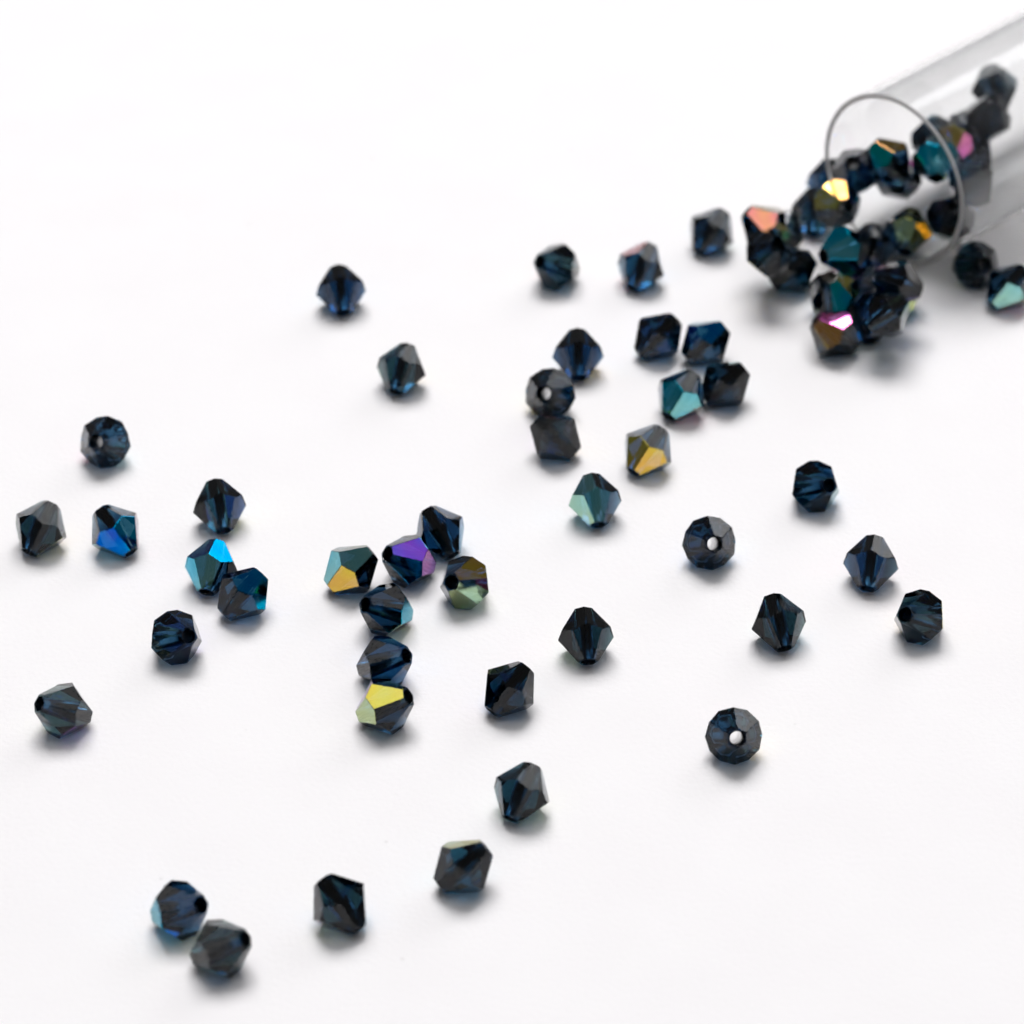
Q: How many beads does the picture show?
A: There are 75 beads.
